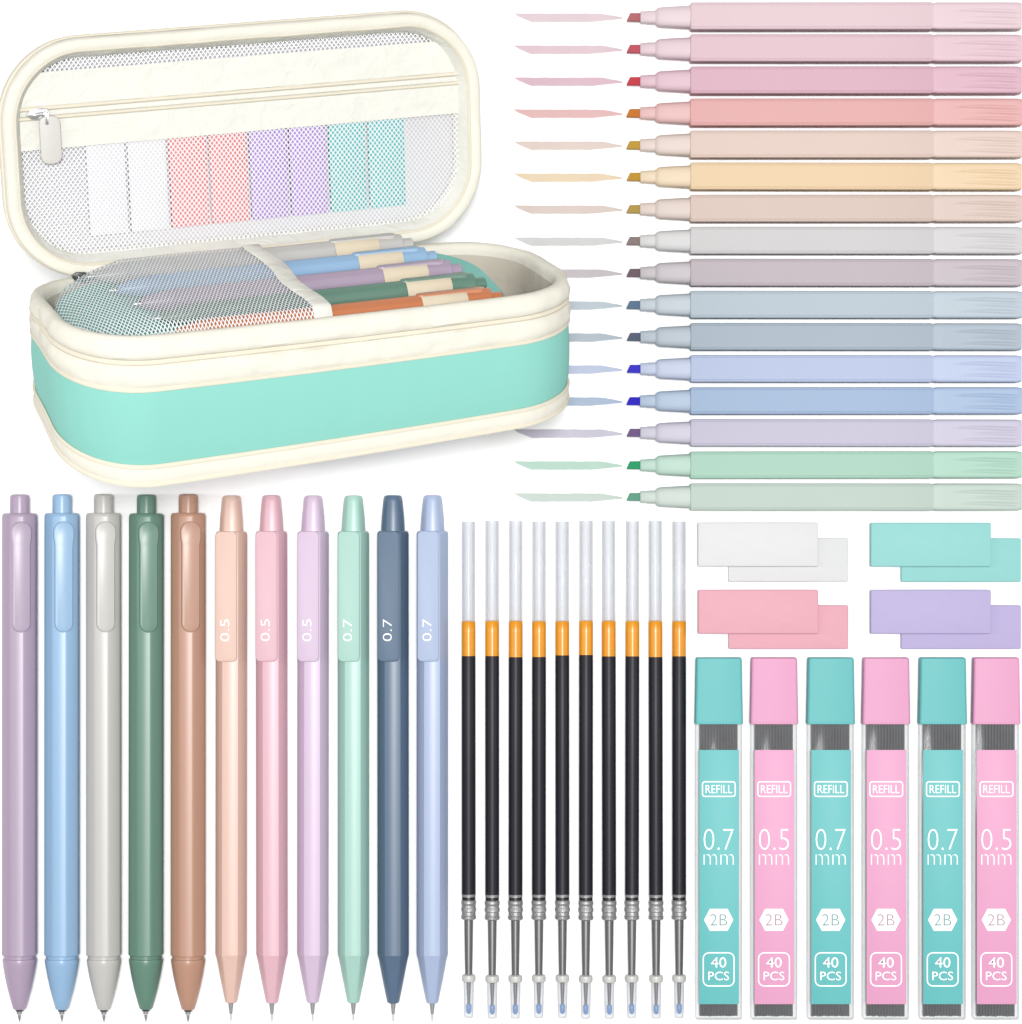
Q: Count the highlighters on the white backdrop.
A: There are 16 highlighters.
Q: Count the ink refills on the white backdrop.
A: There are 10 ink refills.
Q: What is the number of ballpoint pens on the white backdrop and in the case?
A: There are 10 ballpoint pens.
